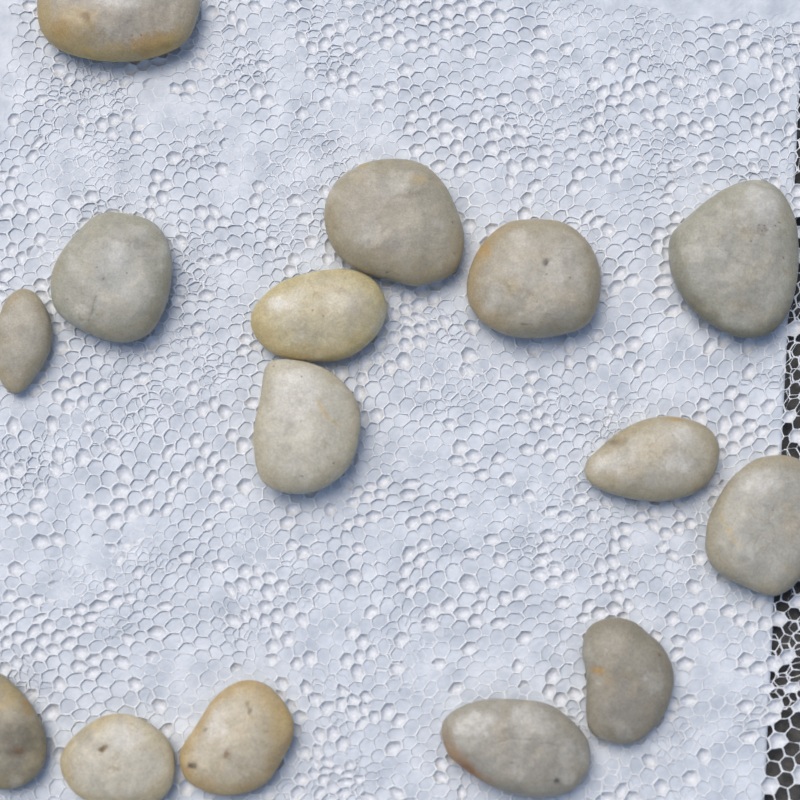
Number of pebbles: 15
